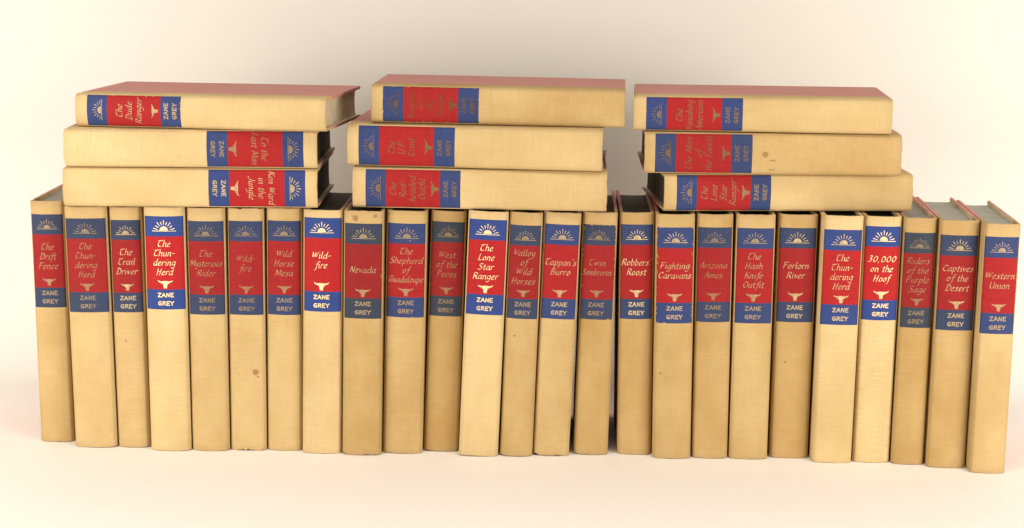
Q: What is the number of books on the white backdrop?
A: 34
